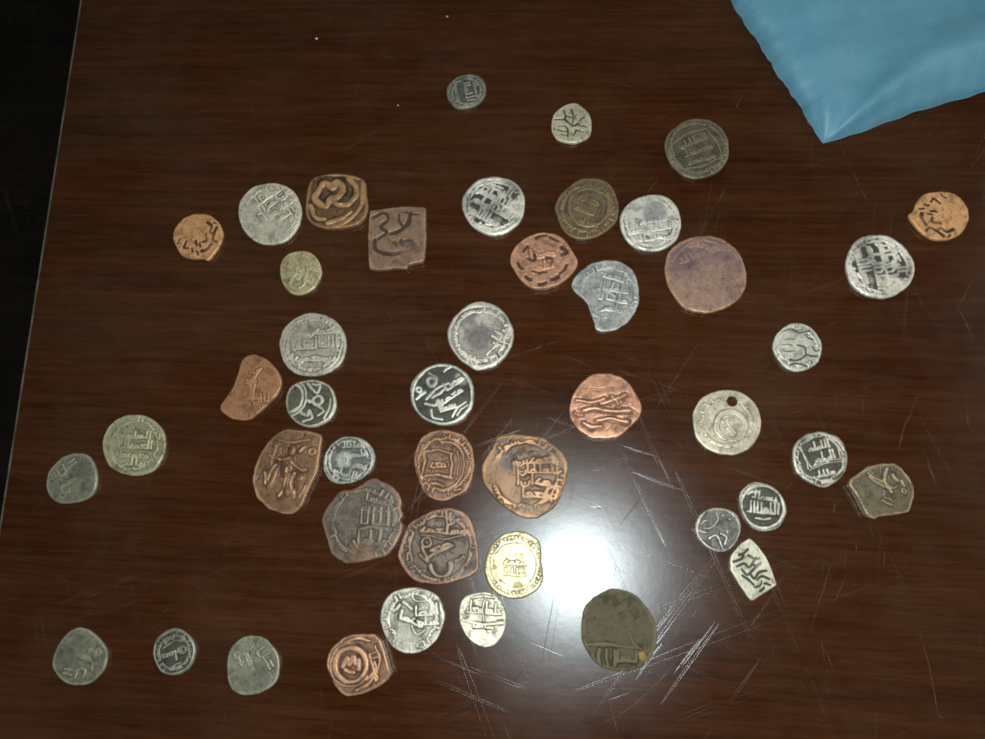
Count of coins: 45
